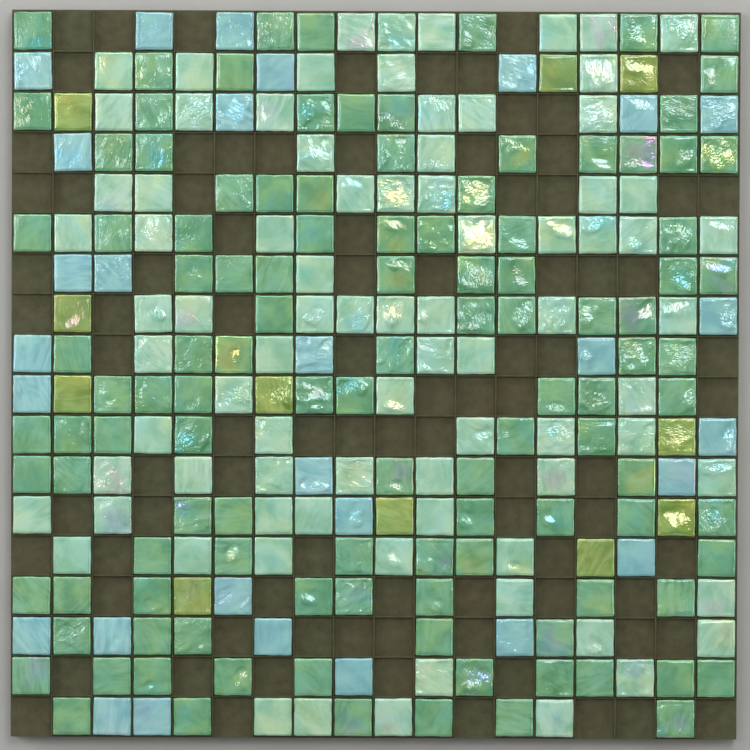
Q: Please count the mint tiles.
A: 82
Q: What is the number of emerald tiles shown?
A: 114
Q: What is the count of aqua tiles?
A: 29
